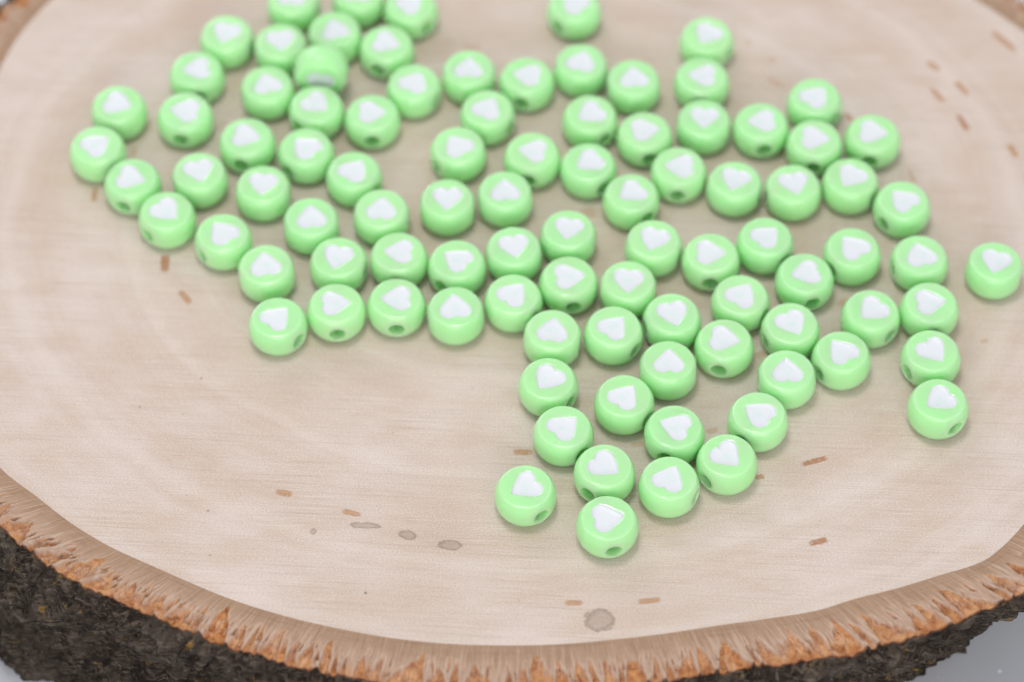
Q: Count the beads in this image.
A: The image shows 95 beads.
